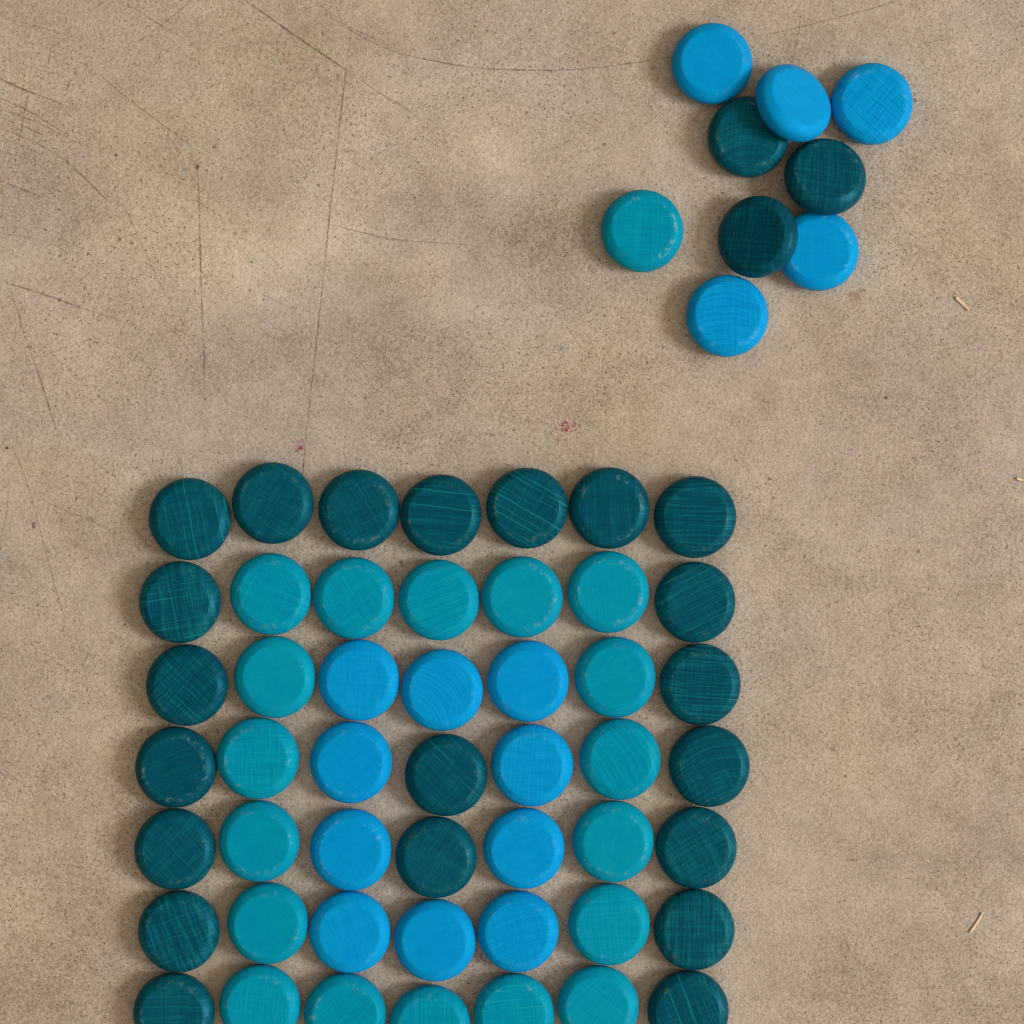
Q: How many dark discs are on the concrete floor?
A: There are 24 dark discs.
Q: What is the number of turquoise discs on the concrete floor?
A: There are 19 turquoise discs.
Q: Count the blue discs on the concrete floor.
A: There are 15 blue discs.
